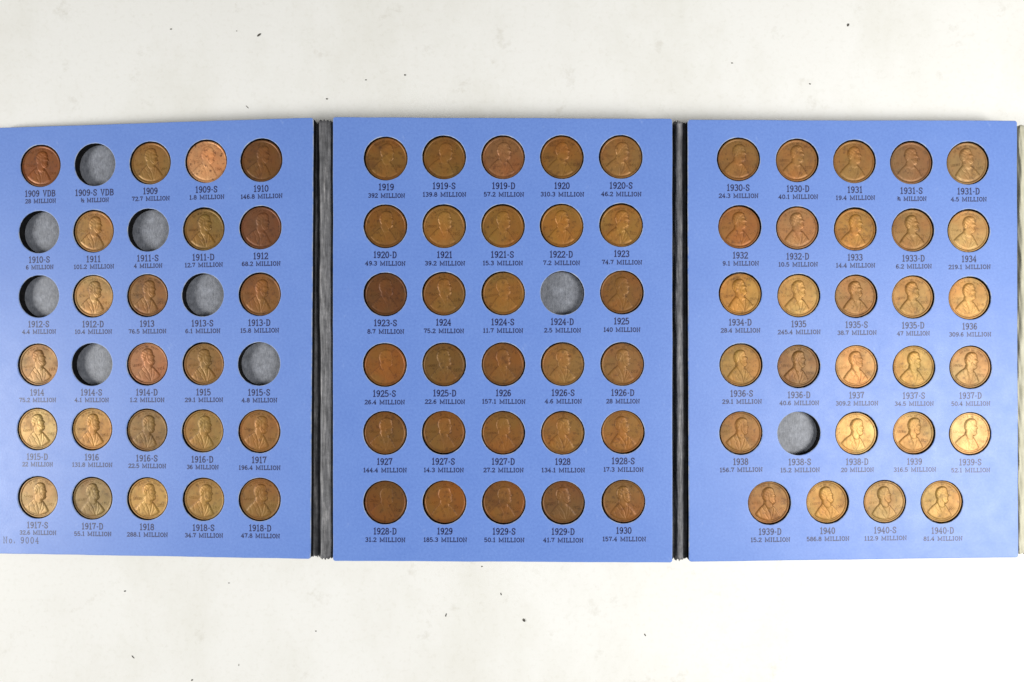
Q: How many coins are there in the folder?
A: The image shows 80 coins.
